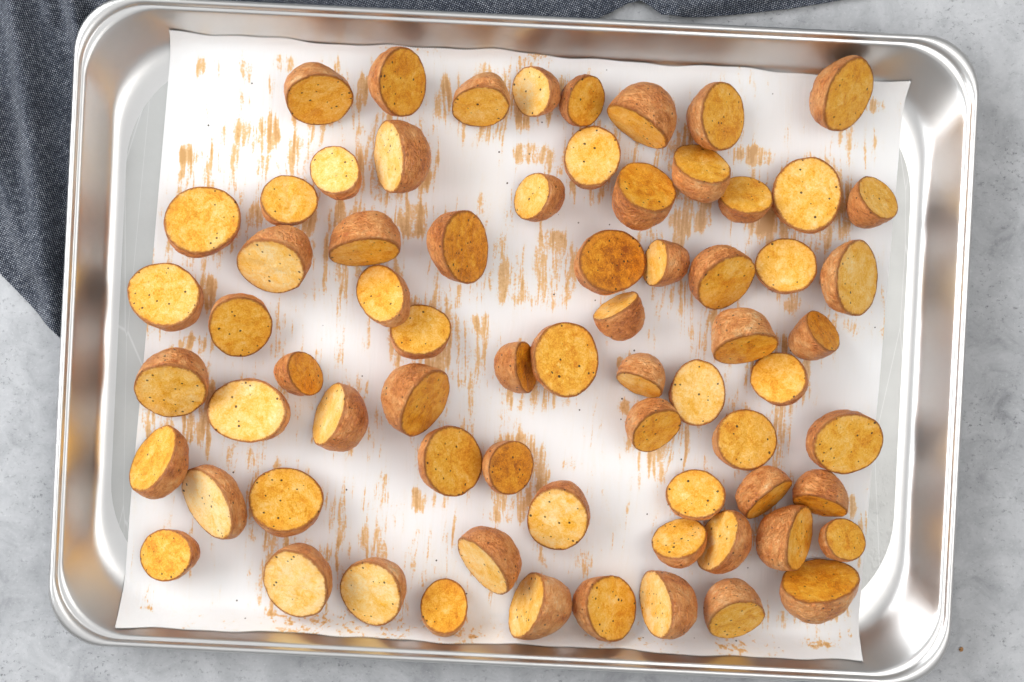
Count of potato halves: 70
